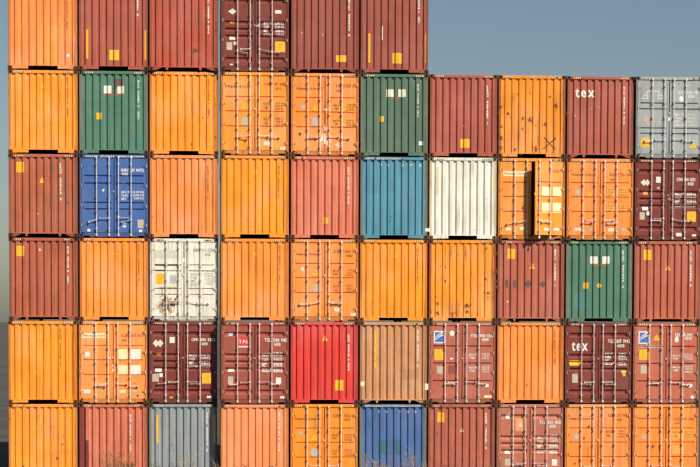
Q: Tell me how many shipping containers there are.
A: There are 56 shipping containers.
